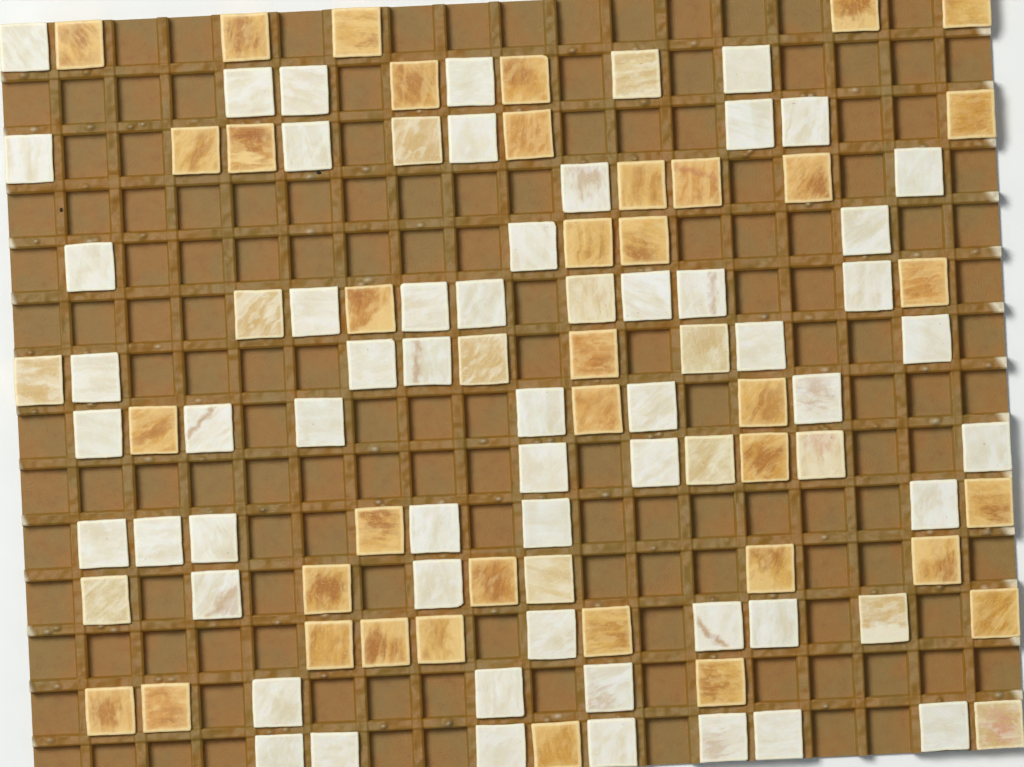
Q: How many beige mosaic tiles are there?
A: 13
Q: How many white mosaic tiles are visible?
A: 56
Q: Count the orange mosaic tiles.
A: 38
